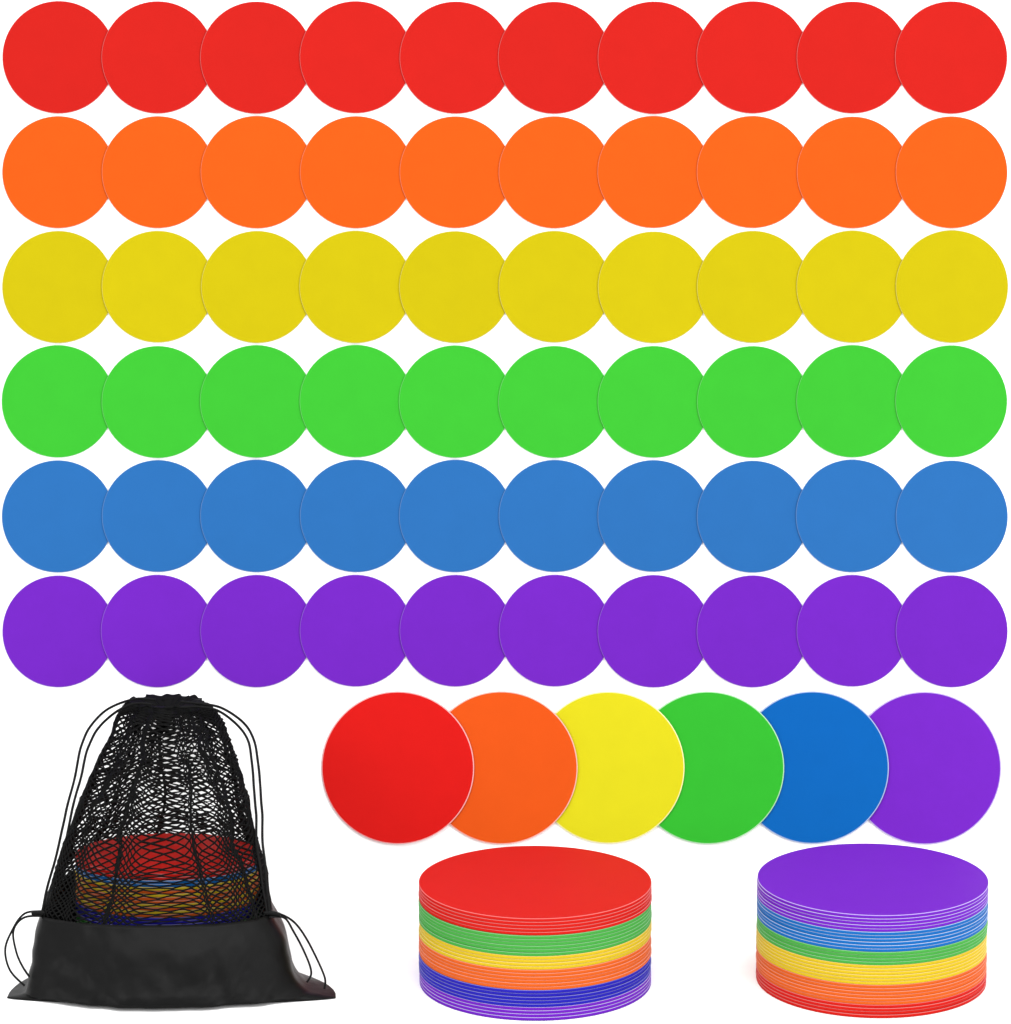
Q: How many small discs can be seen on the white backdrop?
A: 60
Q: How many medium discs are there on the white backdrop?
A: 6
